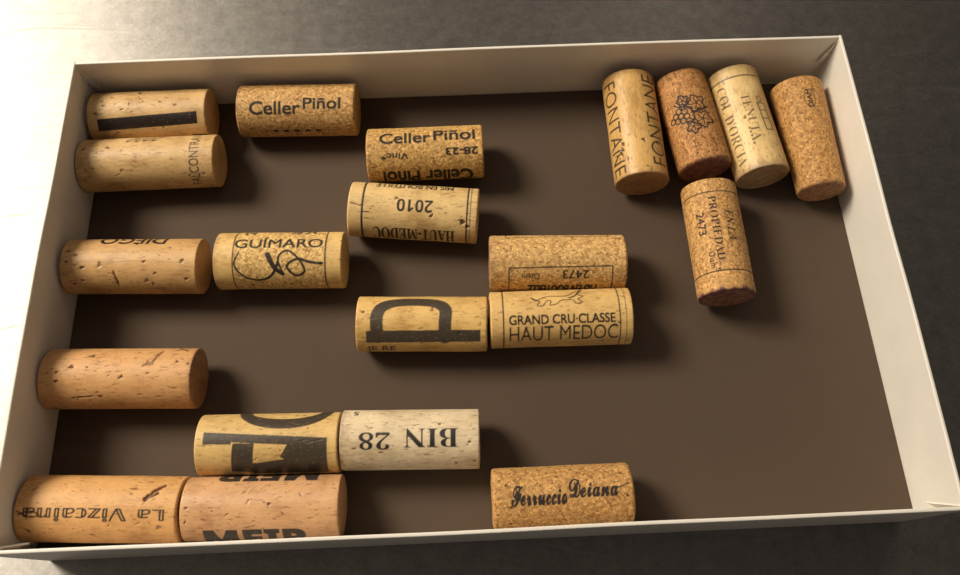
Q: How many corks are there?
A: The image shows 21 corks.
